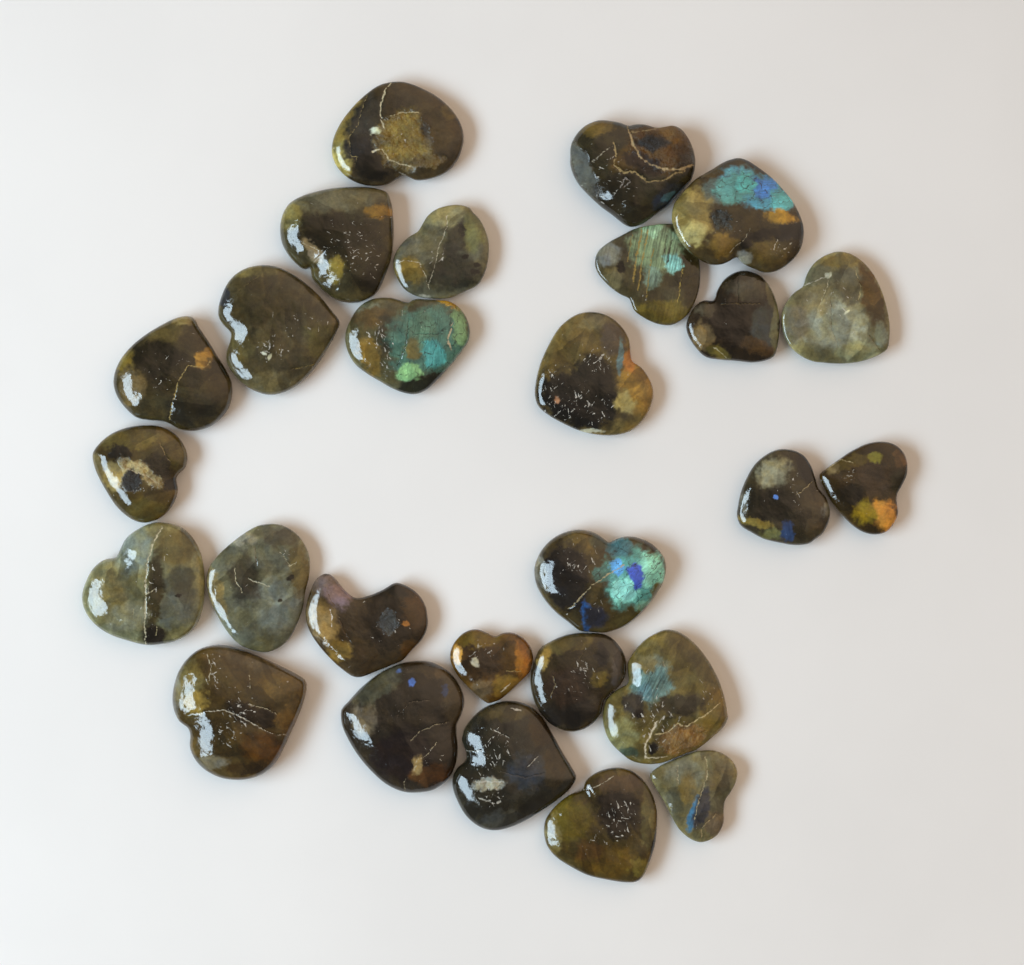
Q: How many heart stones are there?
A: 27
